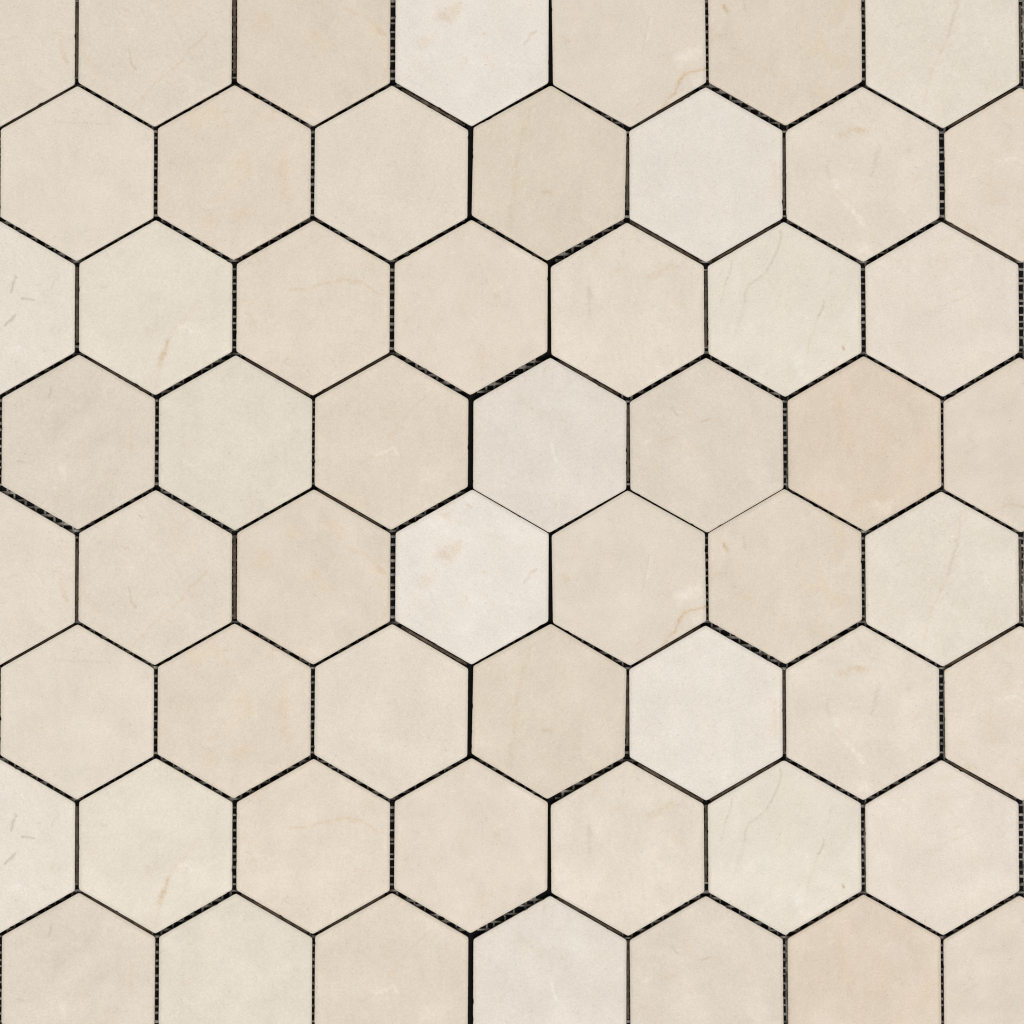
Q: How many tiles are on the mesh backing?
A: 56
